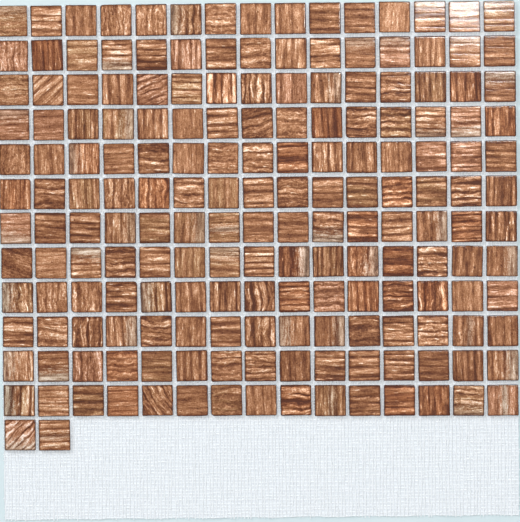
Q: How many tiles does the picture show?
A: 182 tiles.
